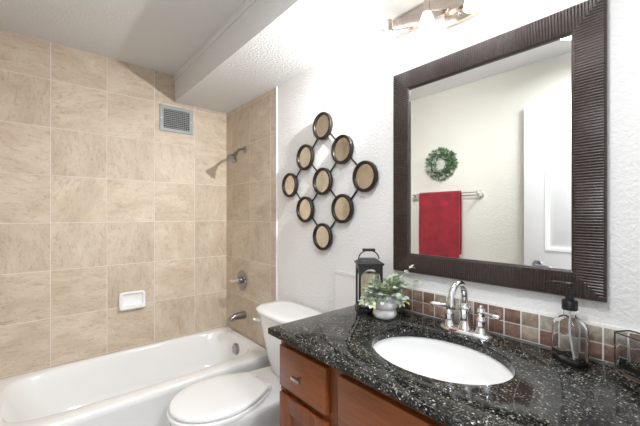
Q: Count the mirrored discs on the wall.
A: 9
